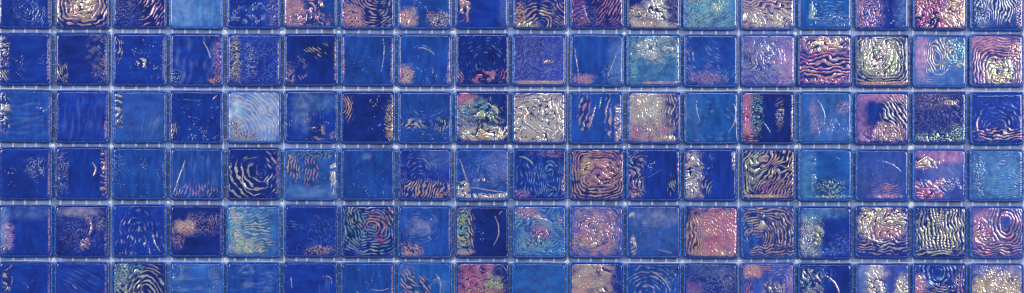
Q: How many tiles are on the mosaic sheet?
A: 108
